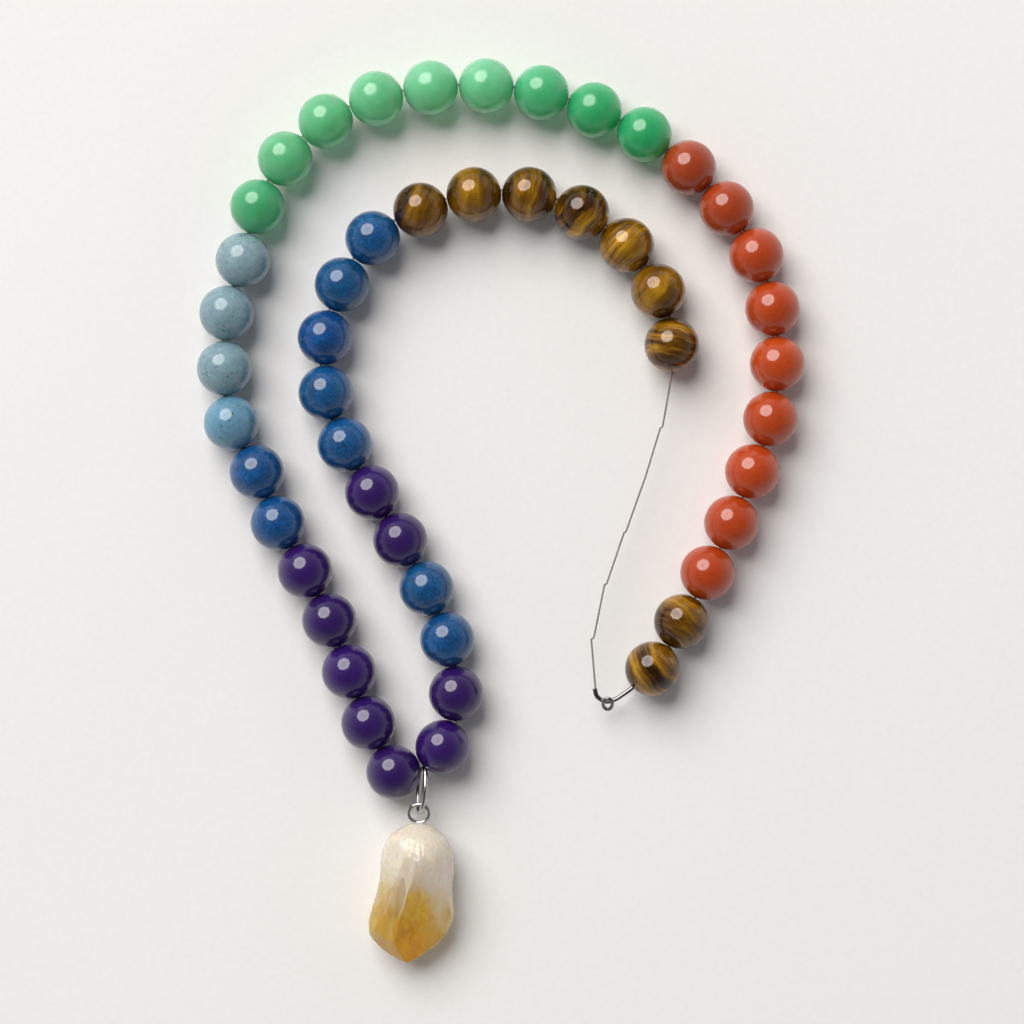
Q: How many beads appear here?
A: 49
